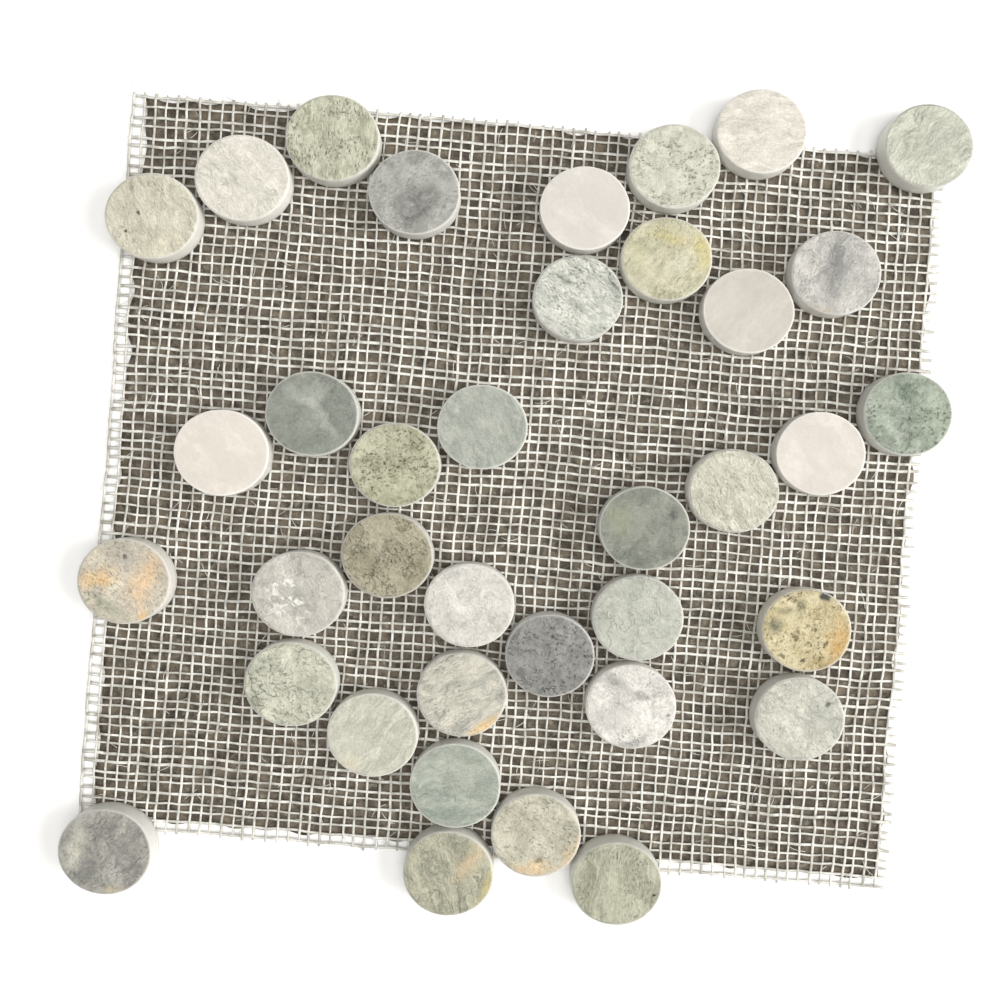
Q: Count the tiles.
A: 37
